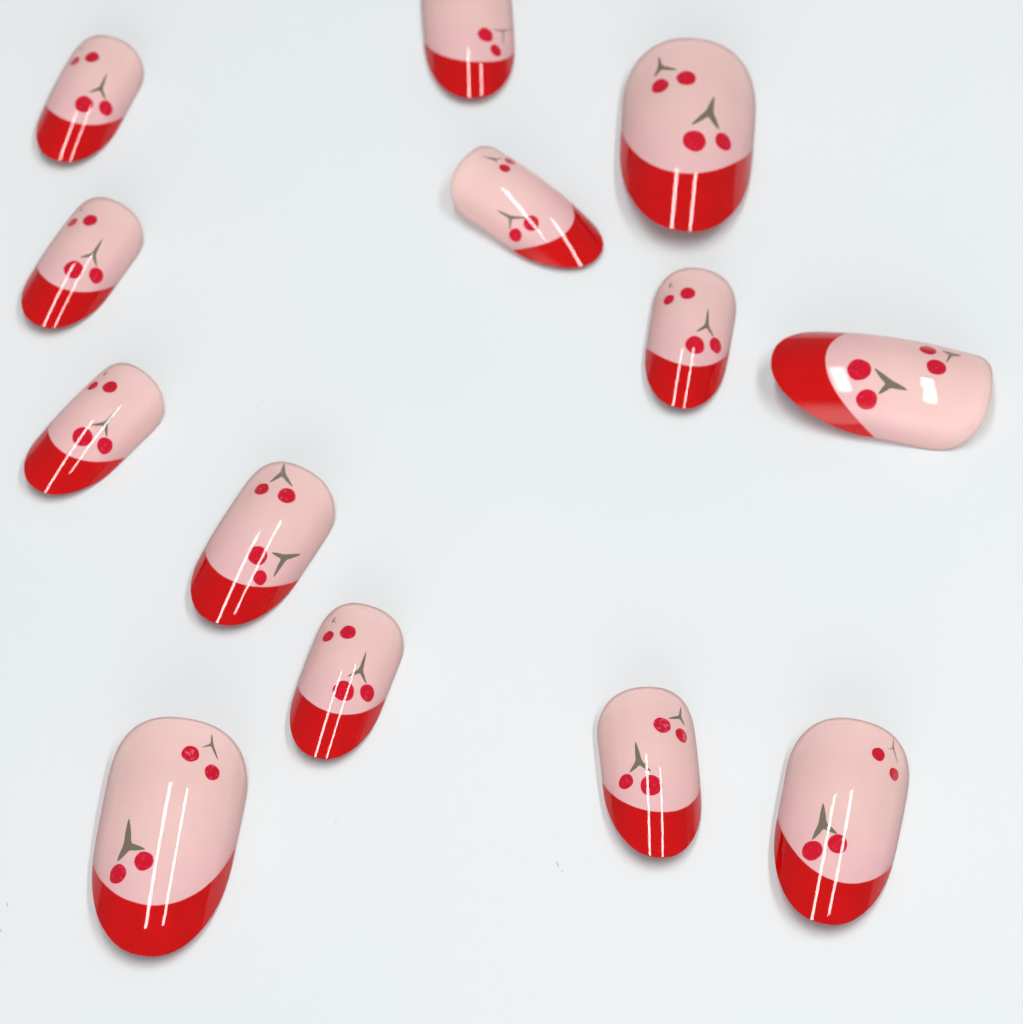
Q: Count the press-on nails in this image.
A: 13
